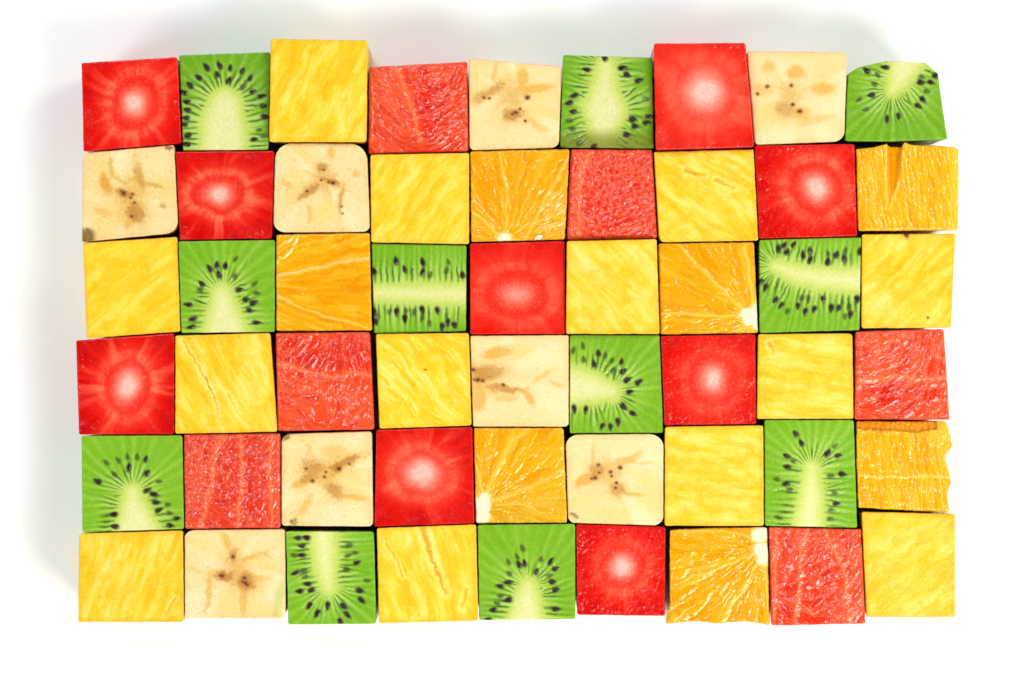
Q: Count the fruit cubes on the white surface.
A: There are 54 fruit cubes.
